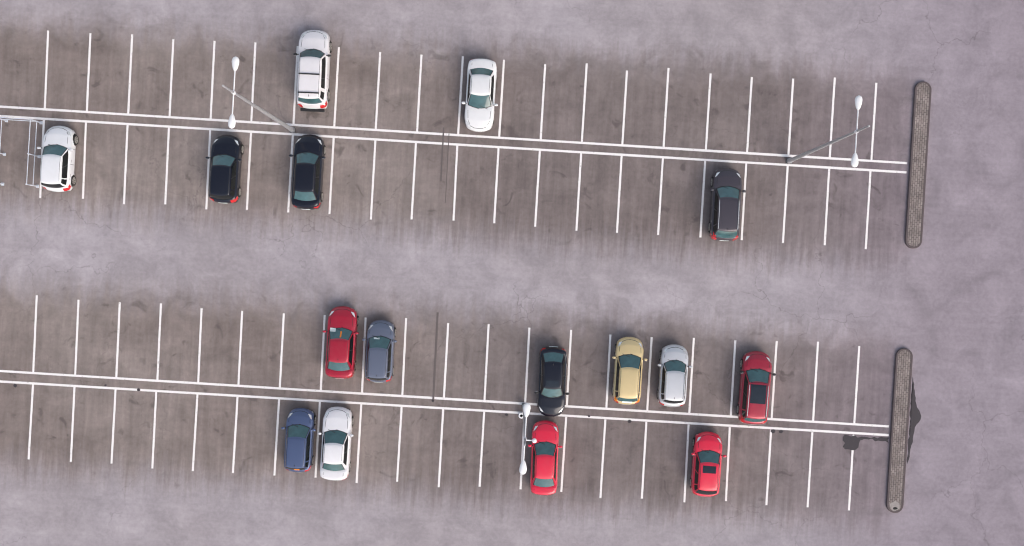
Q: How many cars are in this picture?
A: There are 16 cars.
